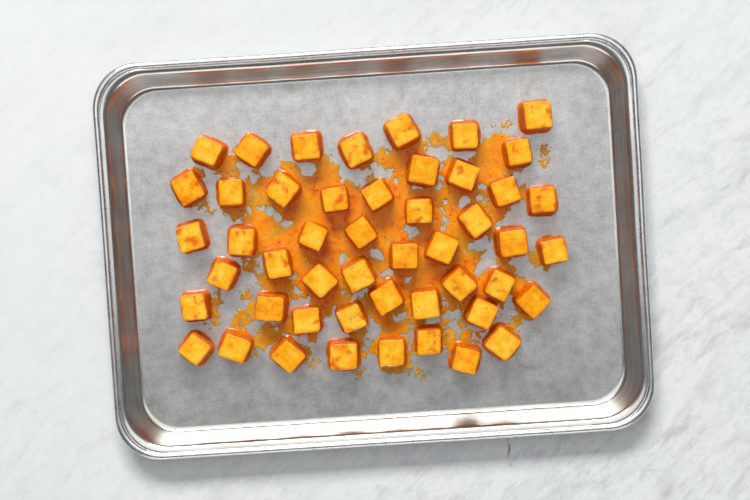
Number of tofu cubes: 49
